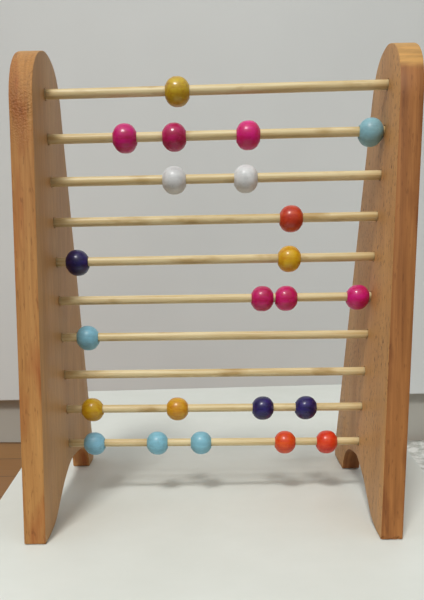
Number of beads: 23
